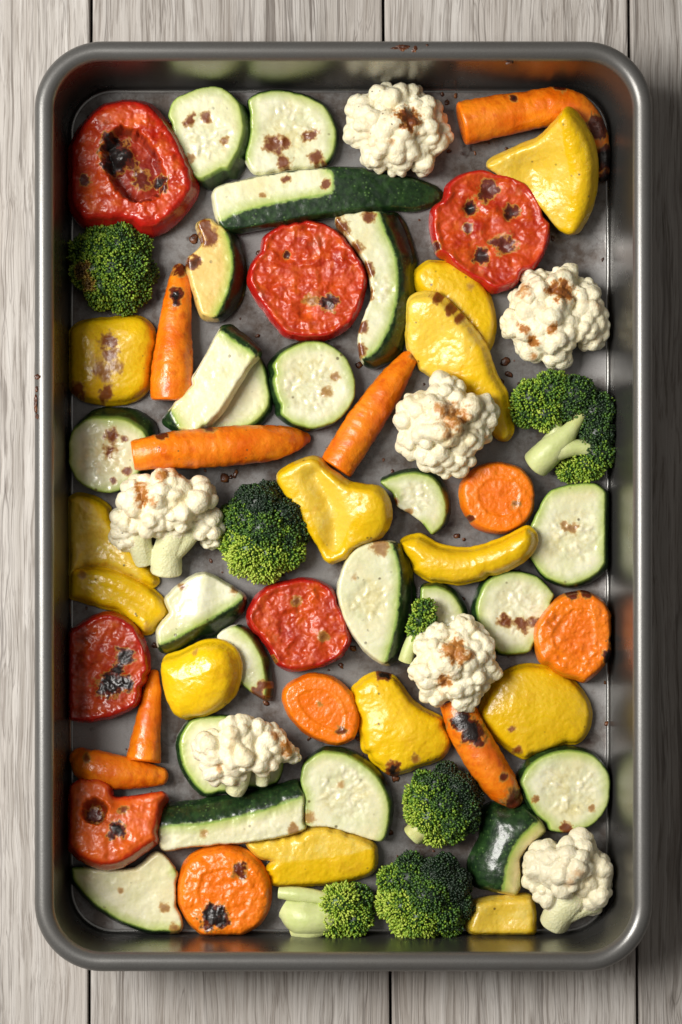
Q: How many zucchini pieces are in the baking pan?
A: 22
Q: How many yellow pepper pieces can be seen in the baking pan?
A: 13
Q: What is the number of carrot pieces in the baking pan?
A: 11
